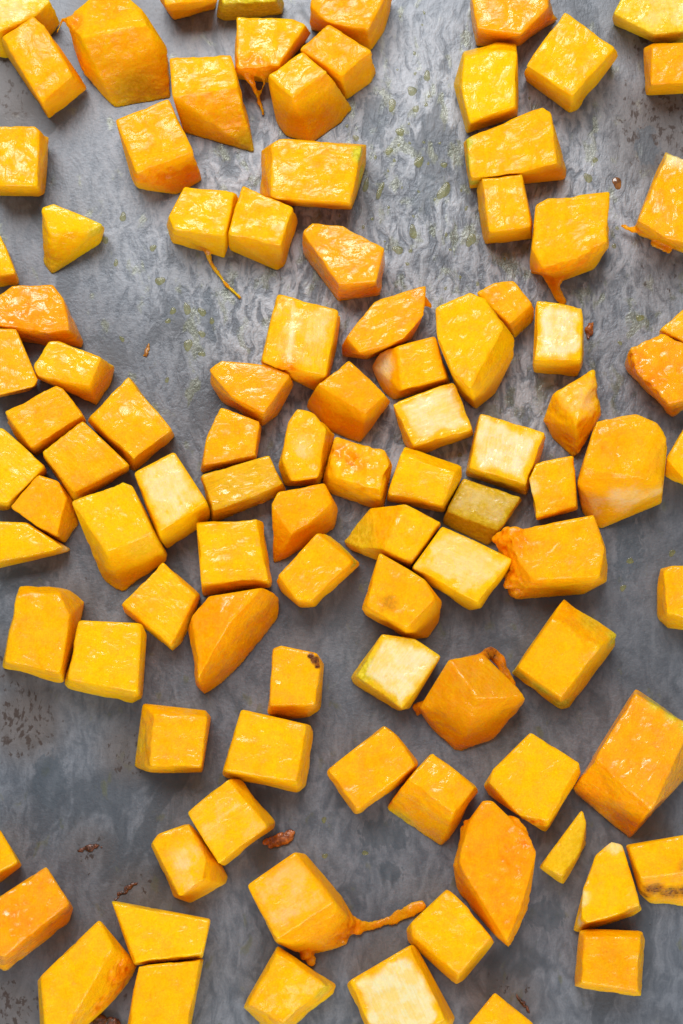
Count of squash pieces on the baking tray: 99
